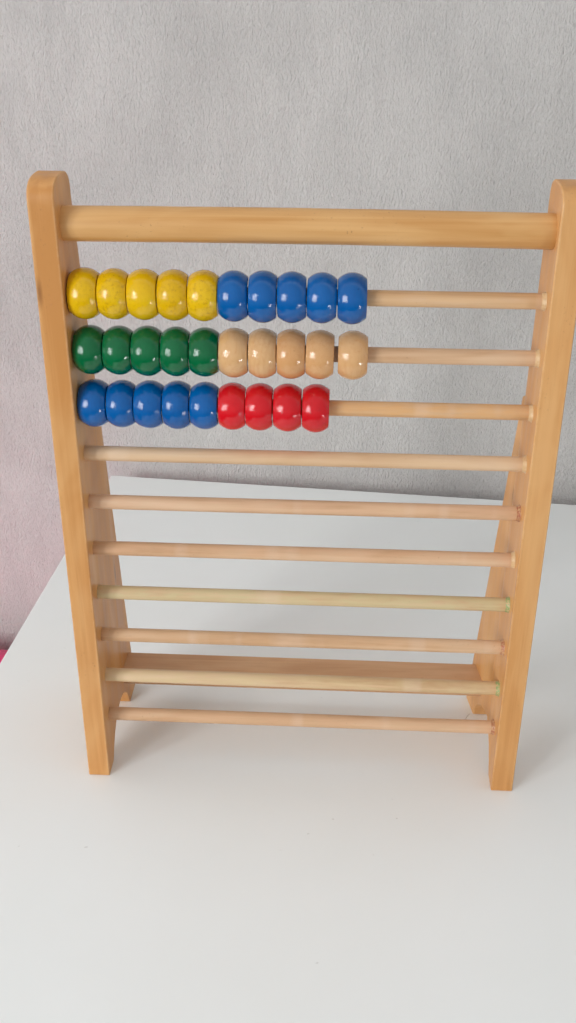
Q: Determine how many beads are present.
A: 29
